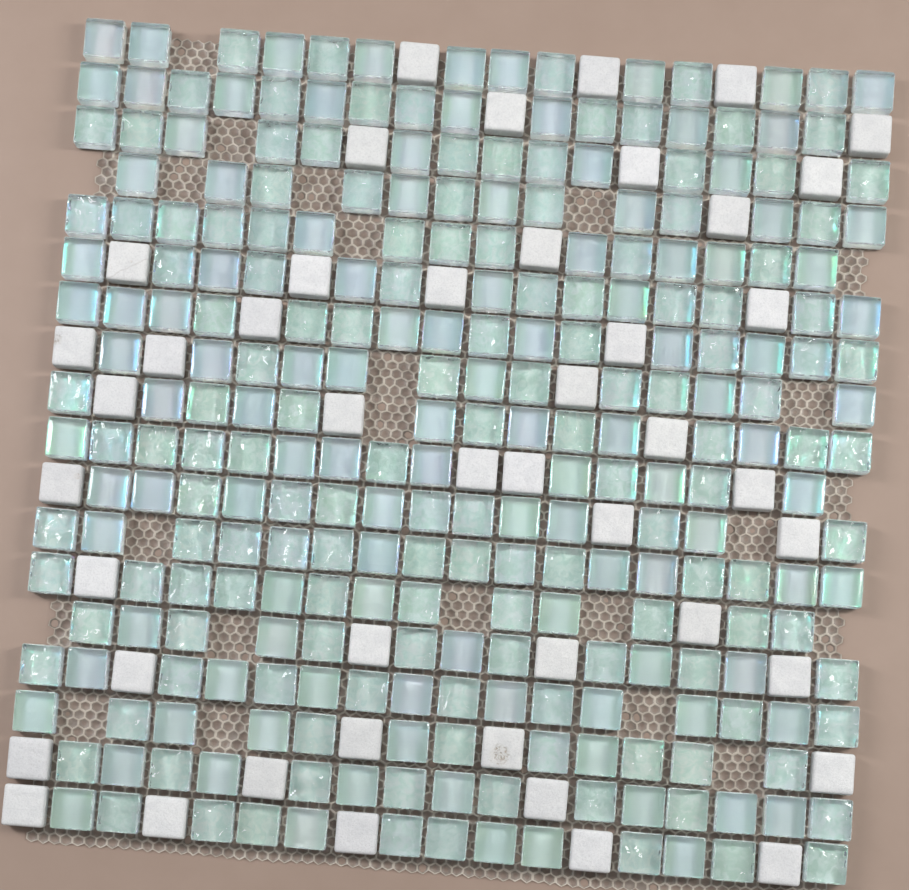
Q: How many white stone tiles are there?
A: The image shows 45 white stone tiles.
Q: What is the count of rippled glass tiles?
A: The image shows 143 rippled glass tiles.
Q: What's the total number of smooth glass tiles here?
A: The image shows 113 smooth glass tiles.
